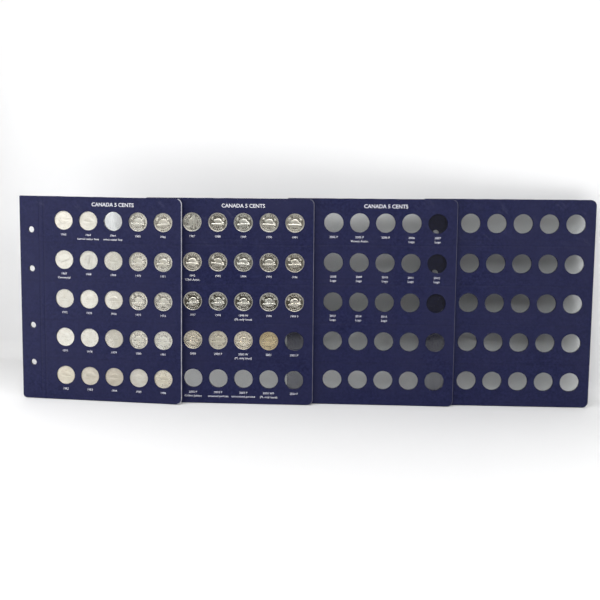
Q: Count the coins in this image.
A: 43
